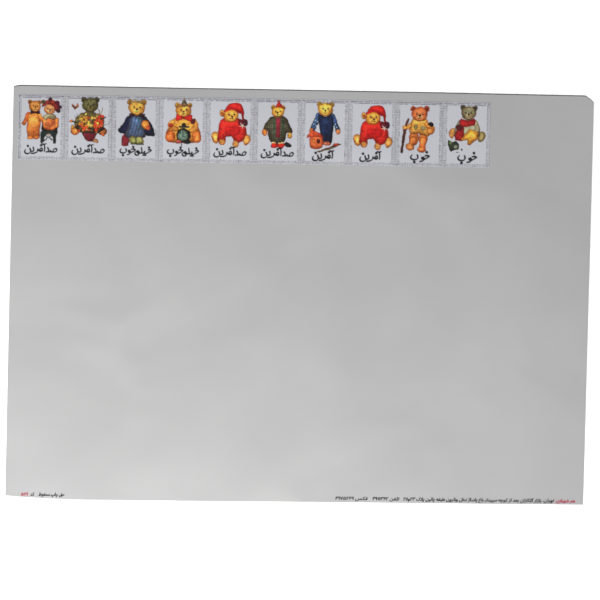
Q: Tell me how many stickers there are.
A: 10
